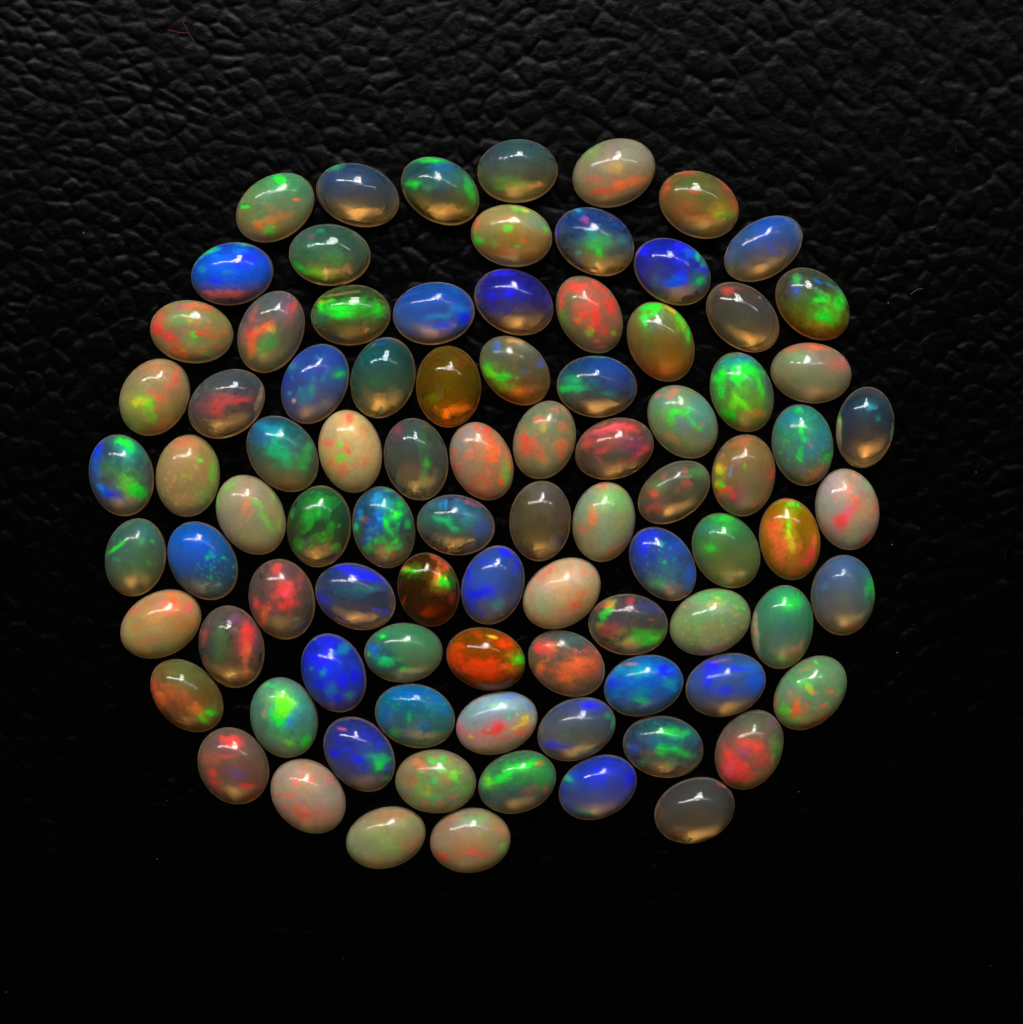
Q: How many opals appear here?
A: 89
